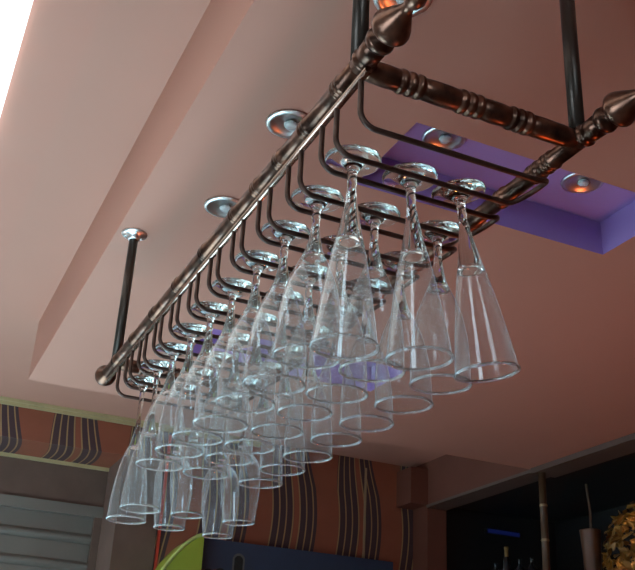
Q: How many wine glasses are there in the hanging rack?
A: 30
